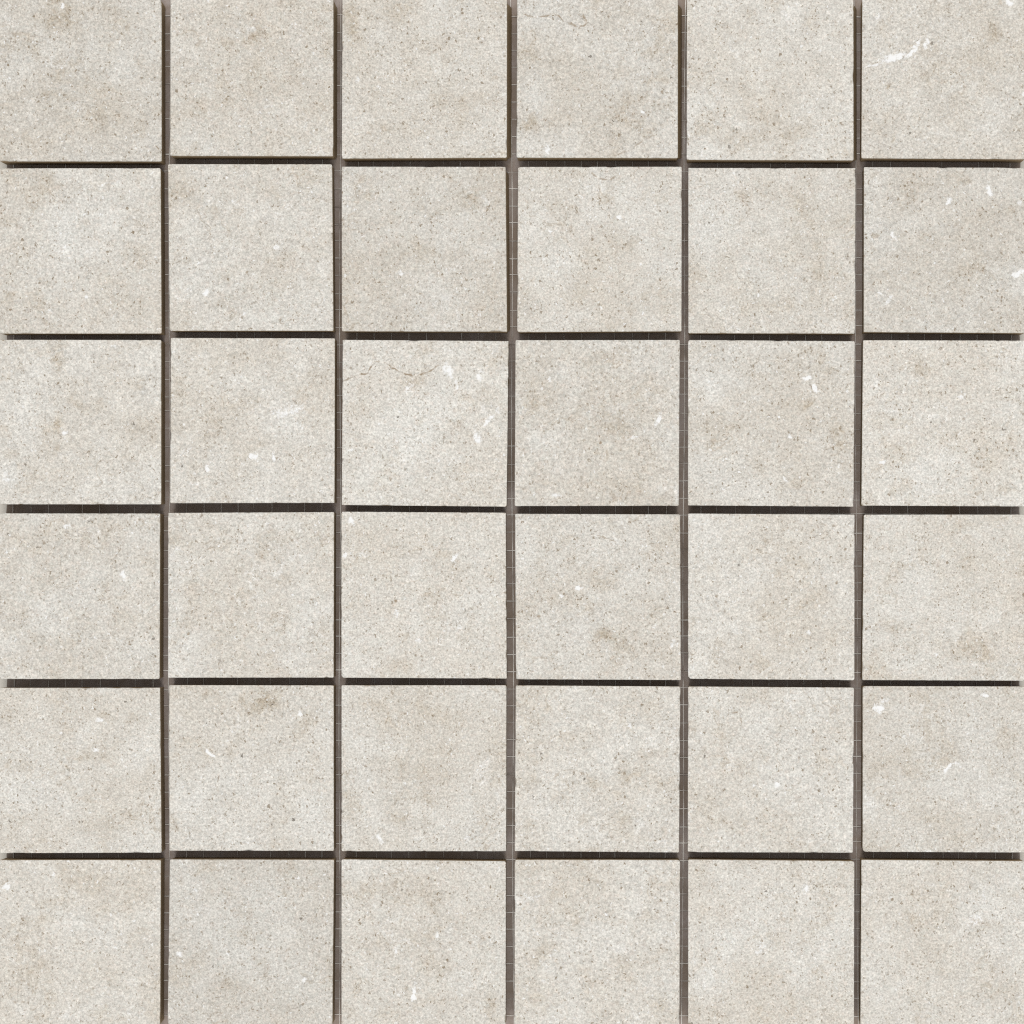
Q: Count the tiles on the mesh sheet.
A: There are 36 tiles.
